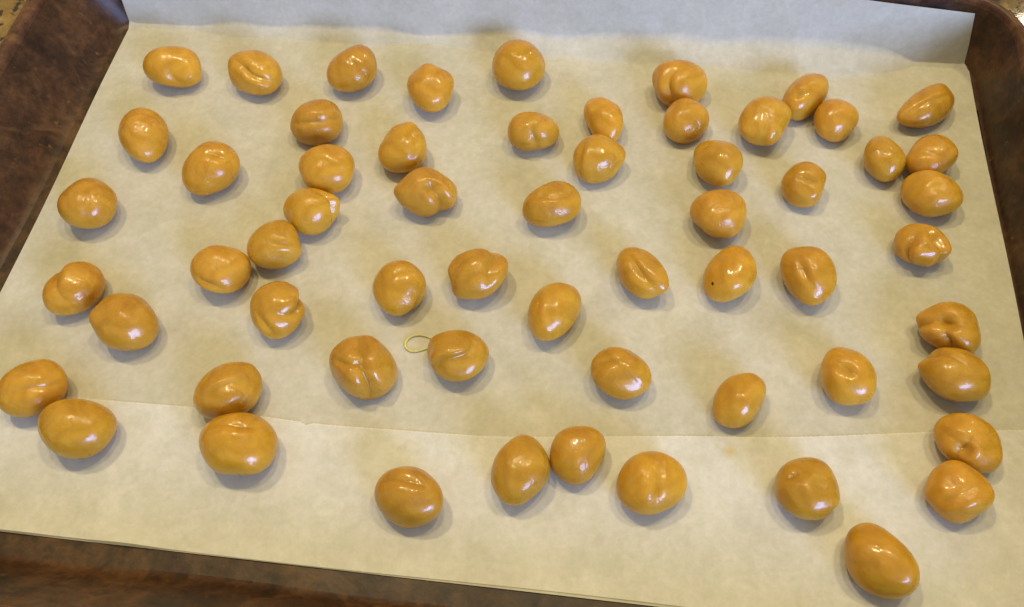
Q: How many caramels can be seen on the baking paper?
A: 60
